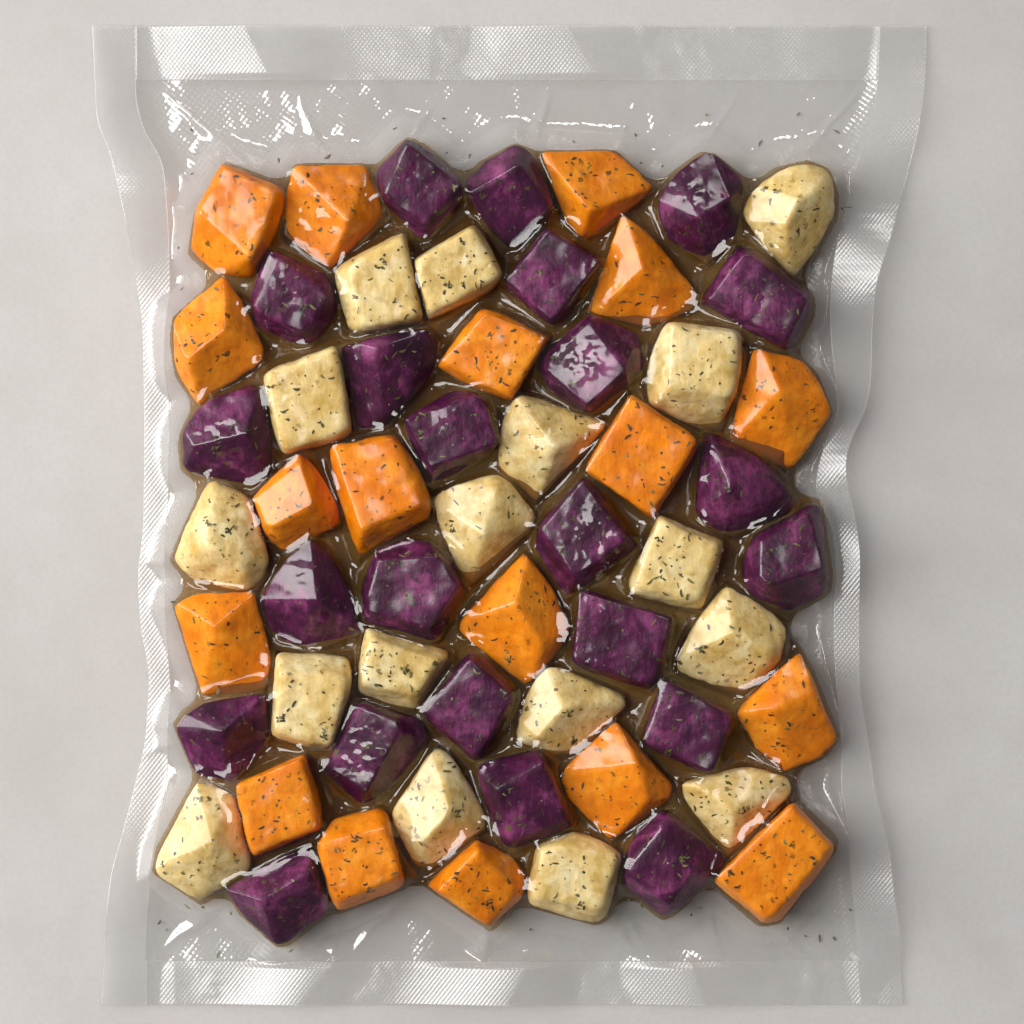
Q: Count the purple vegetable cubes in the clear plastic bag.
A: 23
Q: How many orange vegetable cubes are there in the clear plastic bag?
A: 18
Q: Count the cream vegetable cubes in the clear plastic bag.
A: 17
